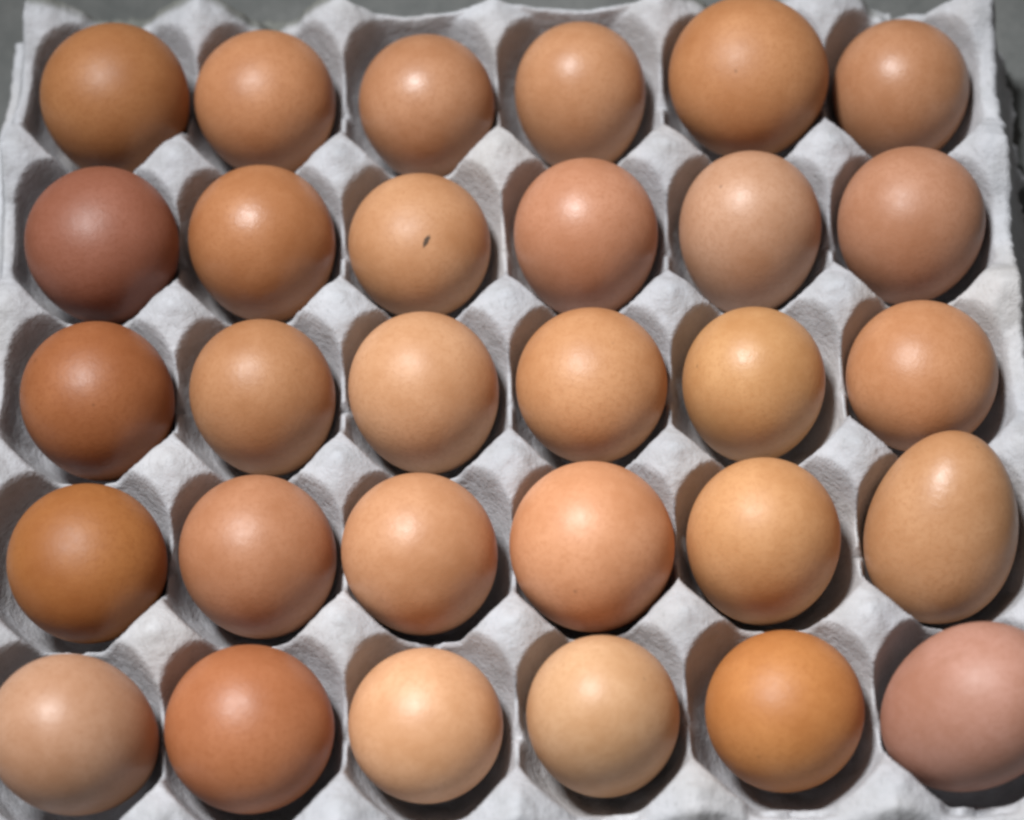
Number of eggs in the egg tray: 30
